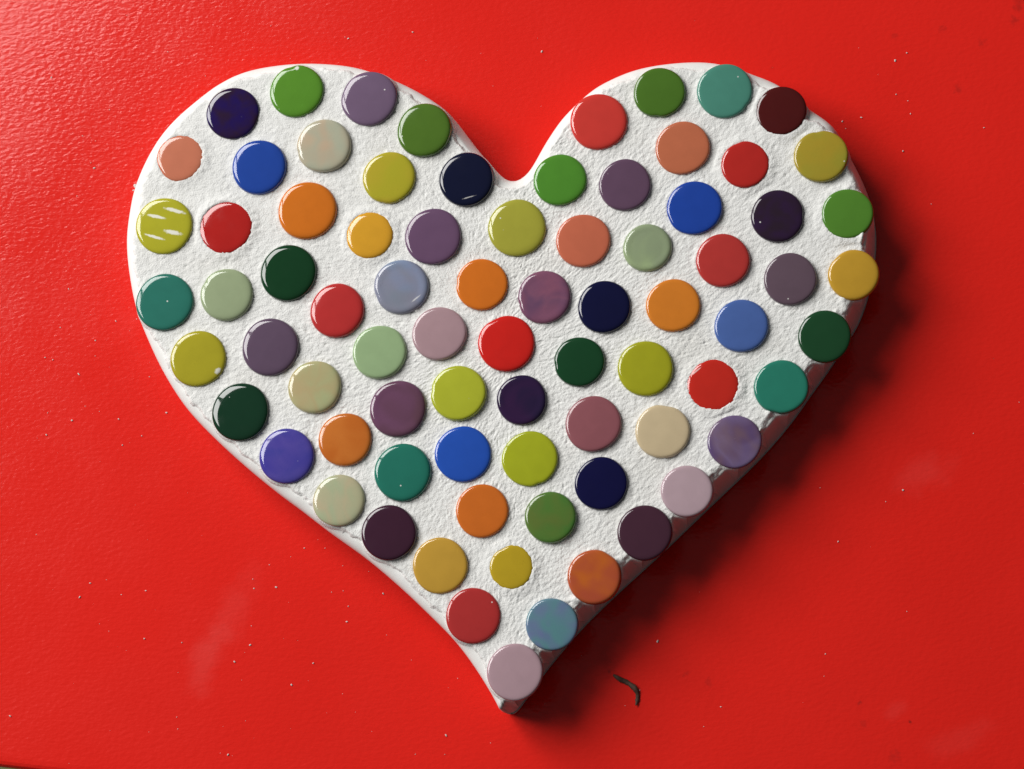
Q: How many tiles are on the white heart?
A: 78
